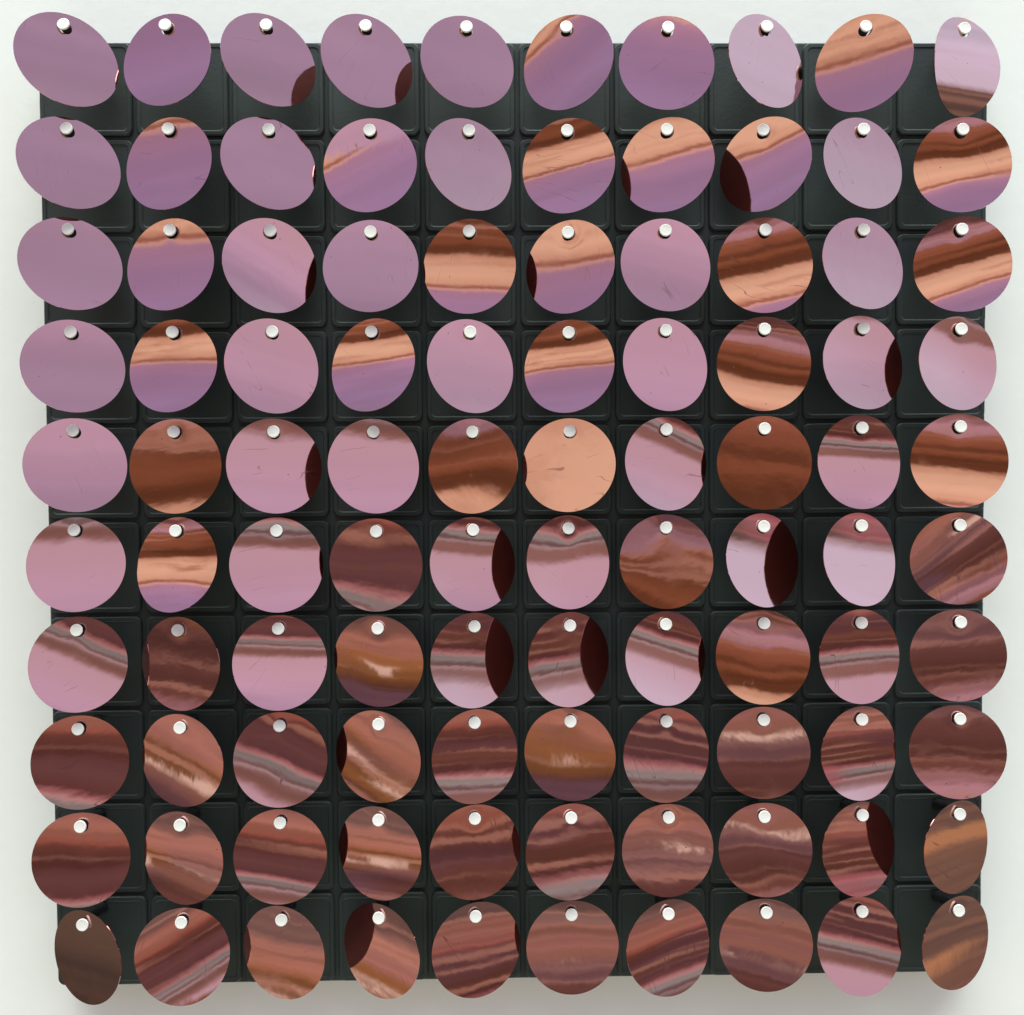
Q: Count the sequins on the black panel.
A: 100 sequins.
